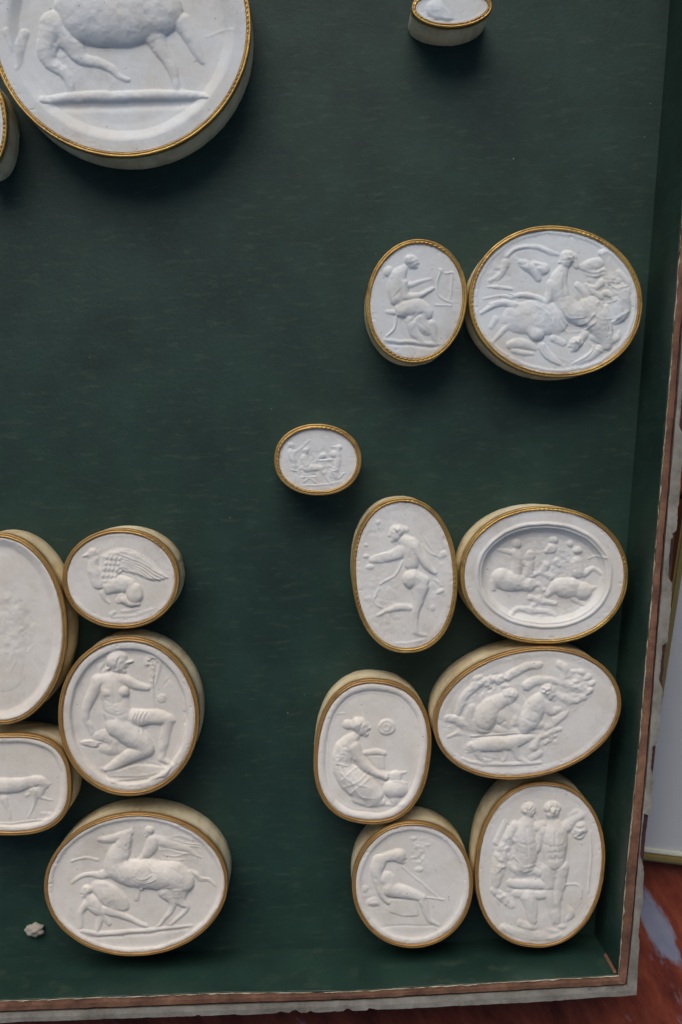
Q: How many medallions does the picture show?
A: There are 17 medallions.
